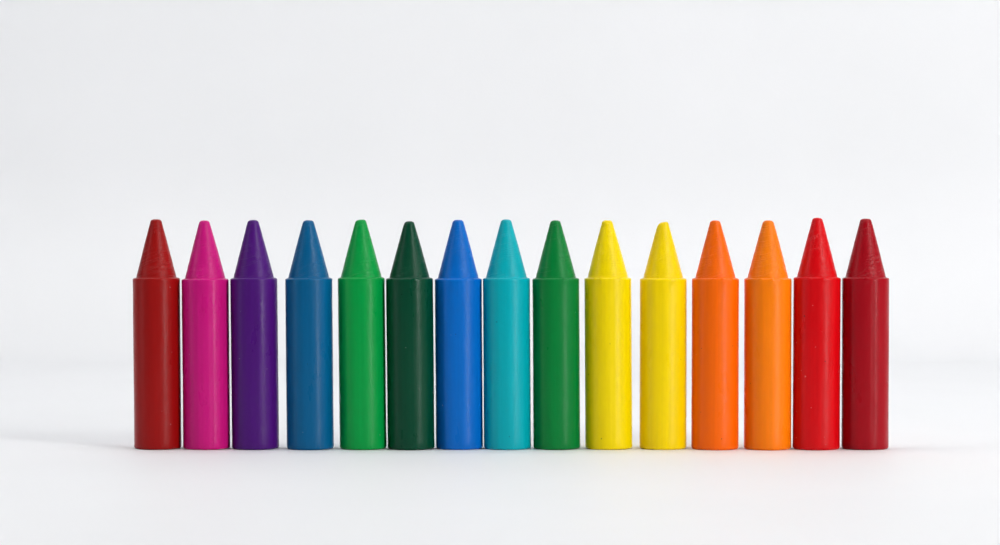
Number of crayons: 15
